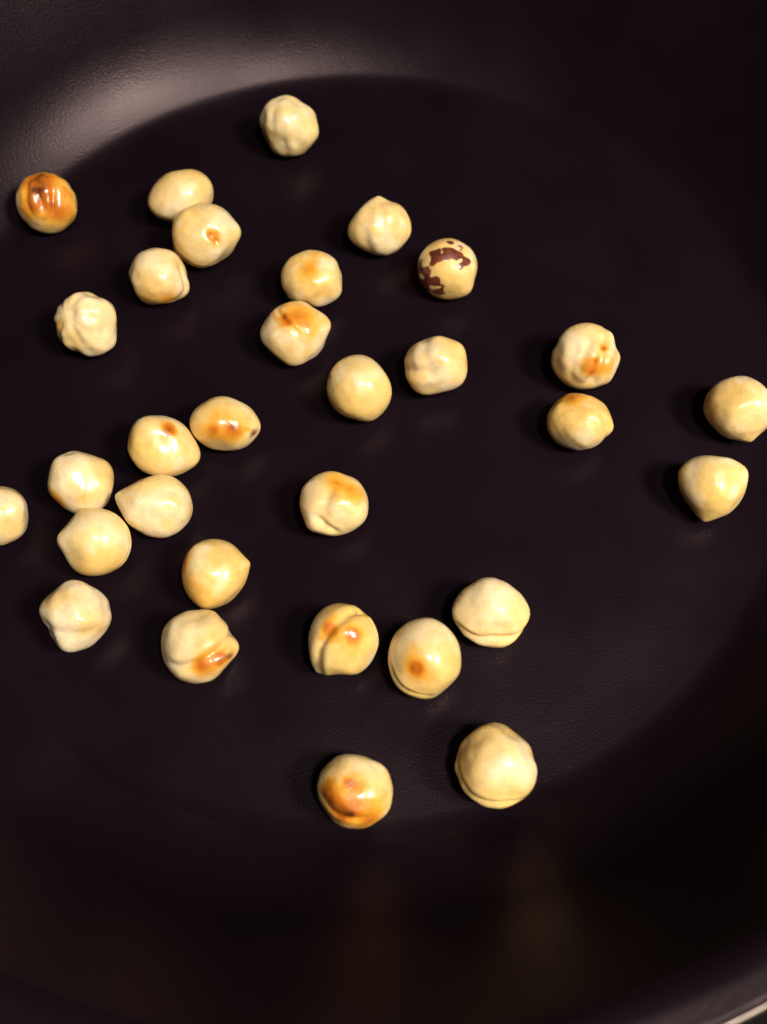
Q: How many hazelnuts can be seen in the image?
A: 31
